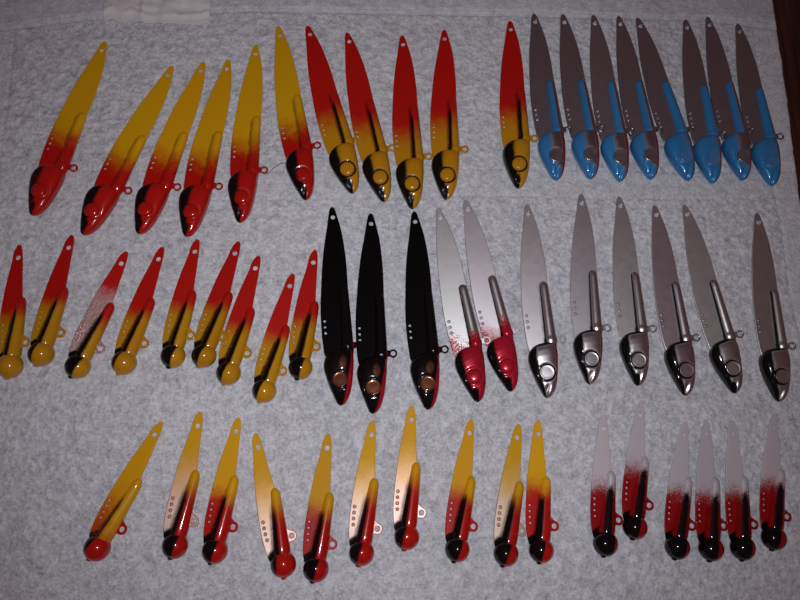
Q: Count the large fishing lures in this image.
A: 30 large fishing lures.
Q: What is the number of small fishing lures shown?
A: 25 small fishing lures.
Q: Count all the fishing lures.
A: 55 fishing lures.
